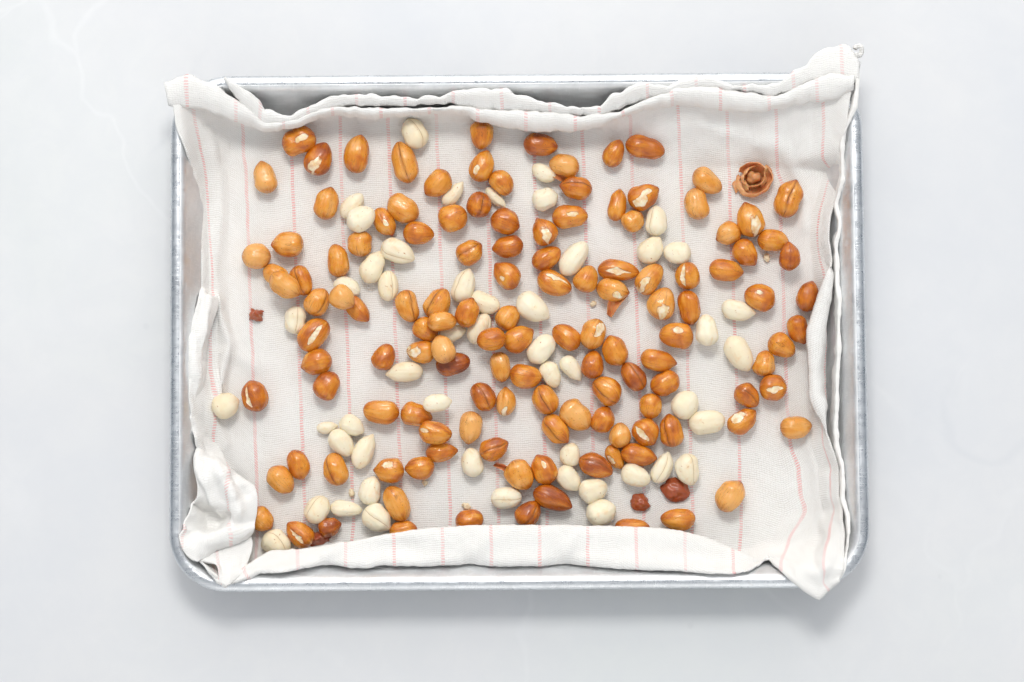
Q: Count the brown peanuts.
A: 130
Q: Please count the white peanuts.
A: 50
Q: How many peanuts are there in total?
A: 180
